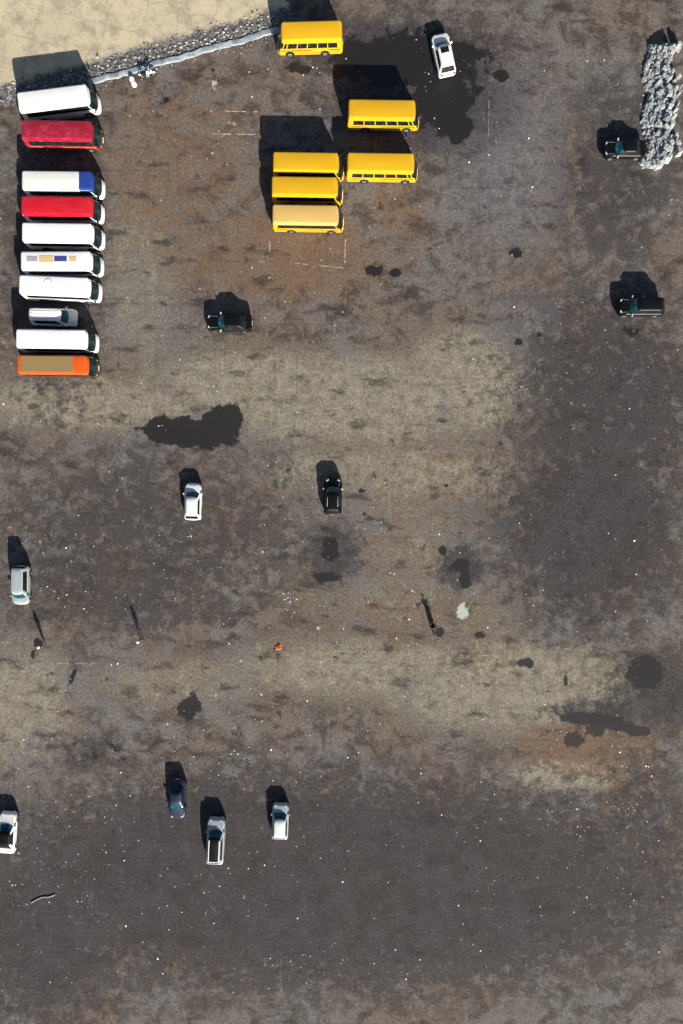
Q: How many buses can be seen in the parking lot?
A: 15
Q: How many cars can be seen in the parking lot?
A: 12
